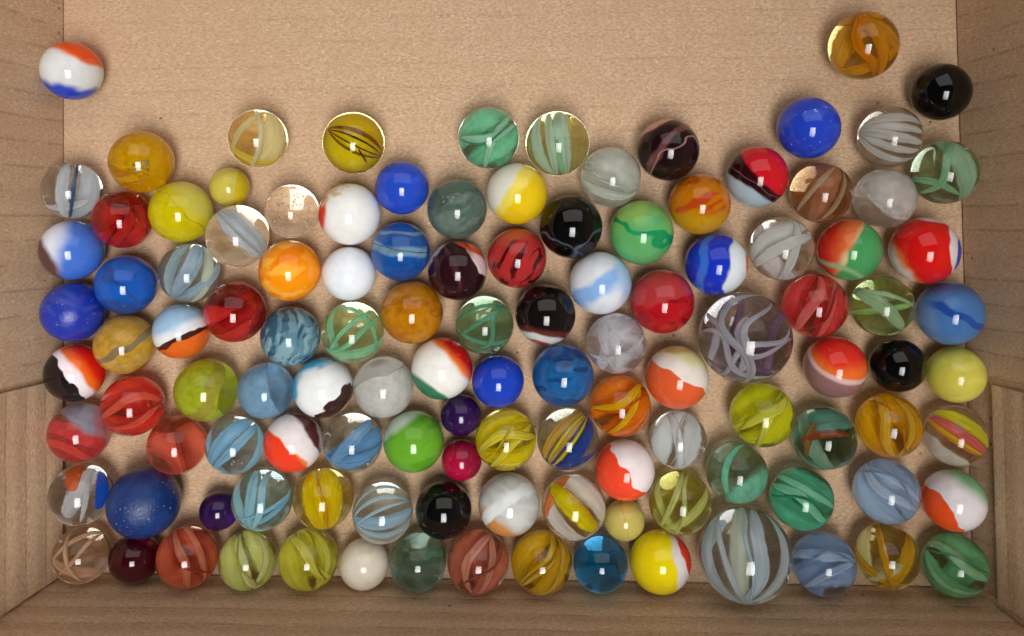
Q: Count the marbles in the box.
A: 117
